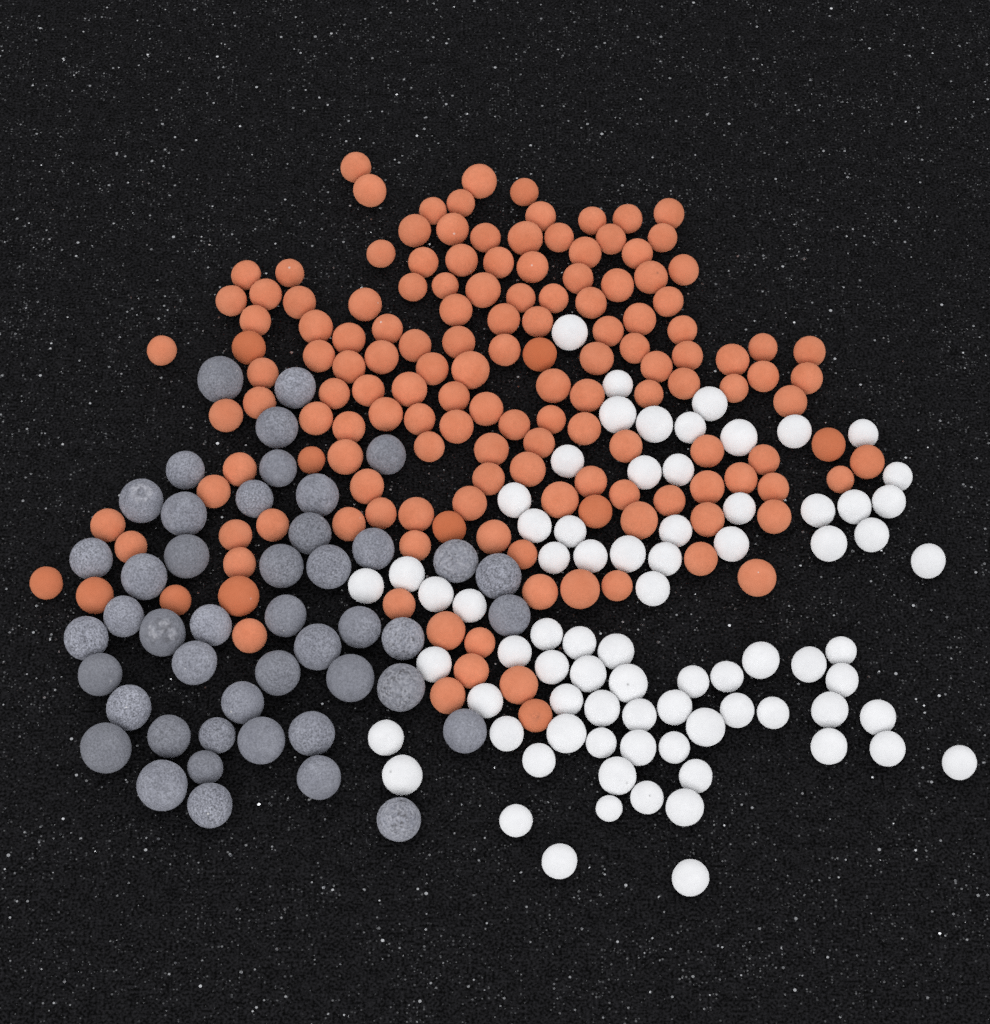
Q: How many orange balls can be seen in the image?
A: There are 150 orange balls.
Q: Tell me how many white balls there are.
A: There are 77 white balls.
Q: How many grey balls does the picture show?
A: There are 46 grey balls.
